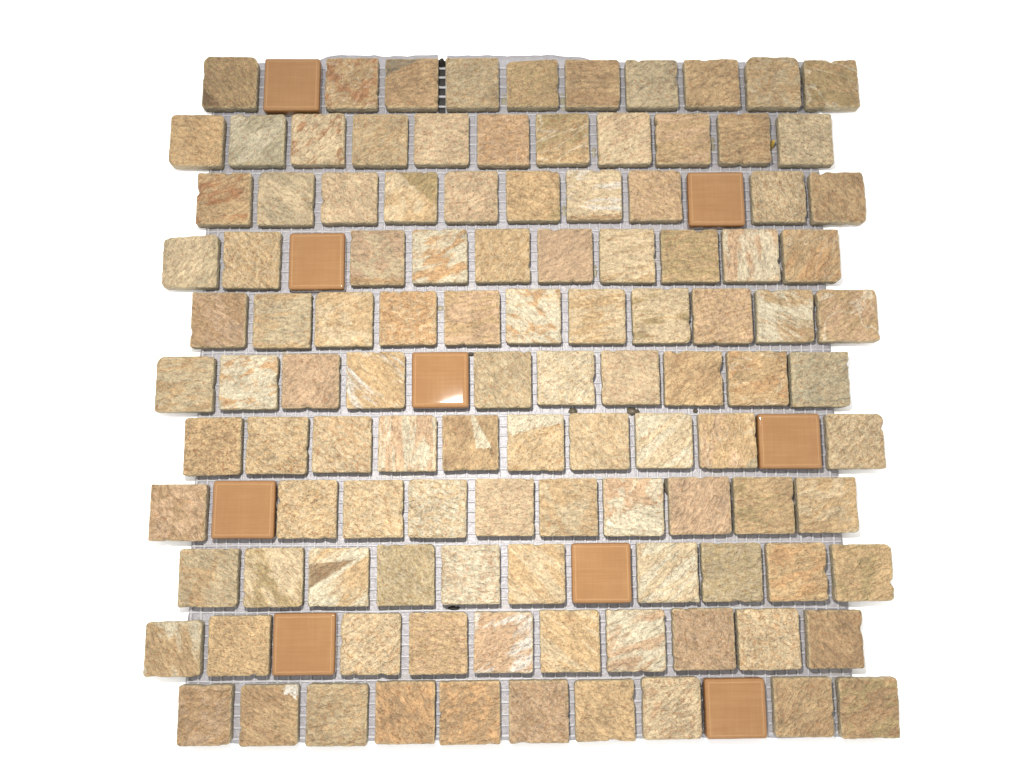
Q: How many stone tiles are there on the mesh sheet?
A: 112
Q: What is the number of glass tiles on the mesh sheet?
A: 9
